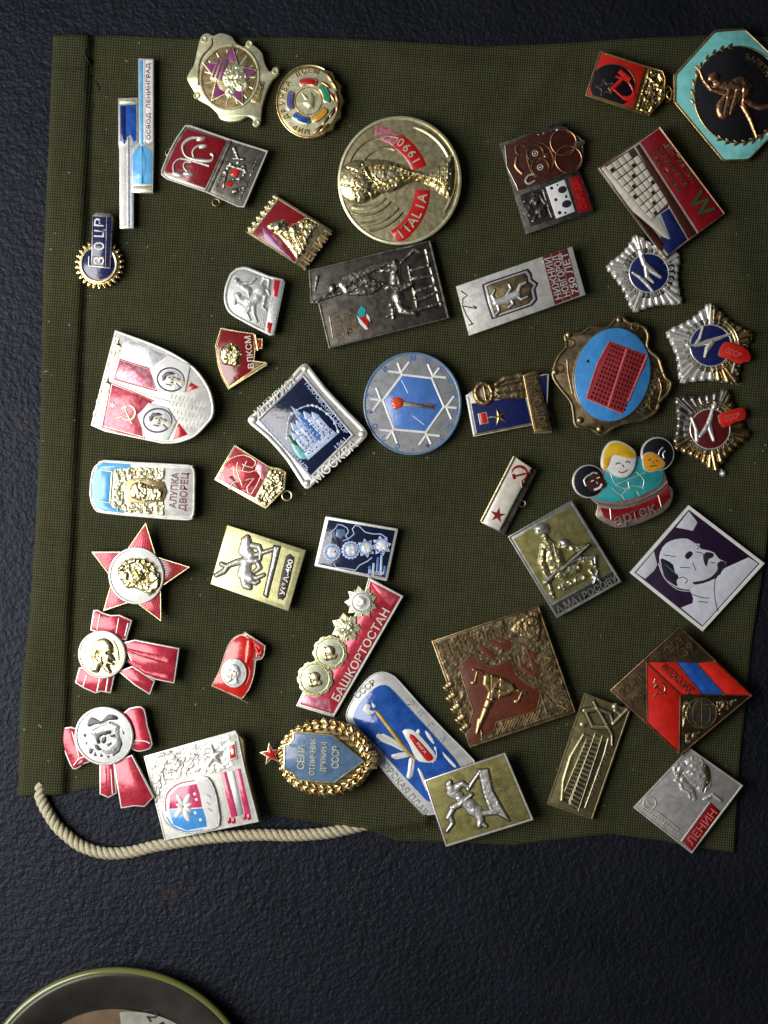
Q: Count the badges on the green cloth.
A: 43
